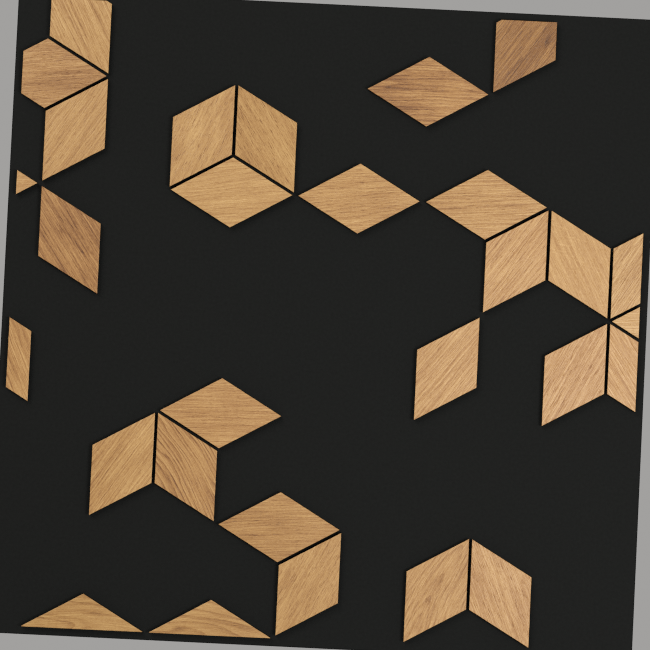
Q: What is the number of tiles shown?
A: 29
